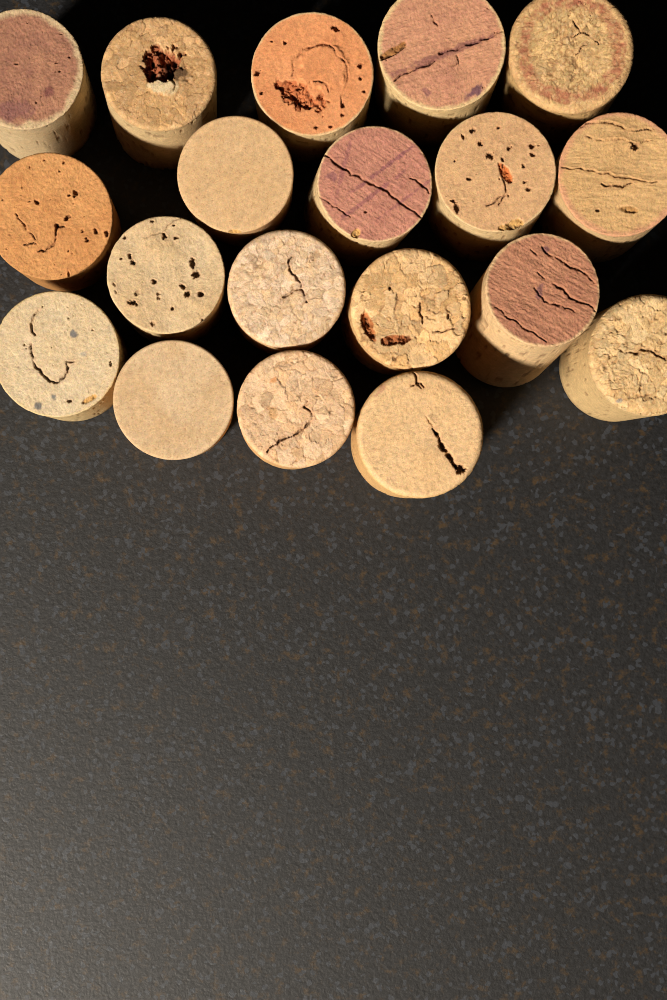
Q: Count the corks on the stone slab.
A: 19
